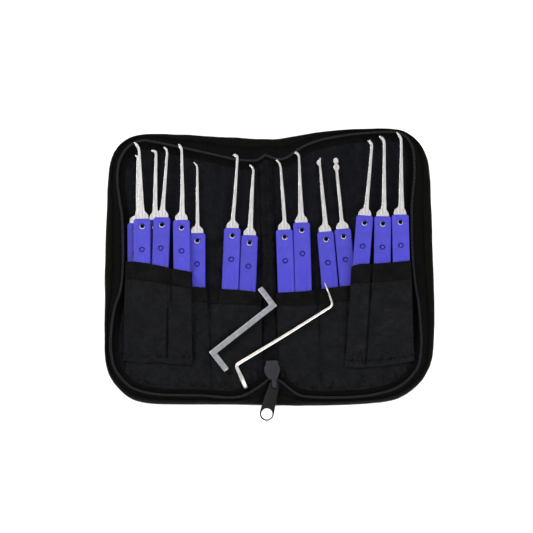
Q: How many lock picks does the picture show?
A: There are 15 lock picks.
